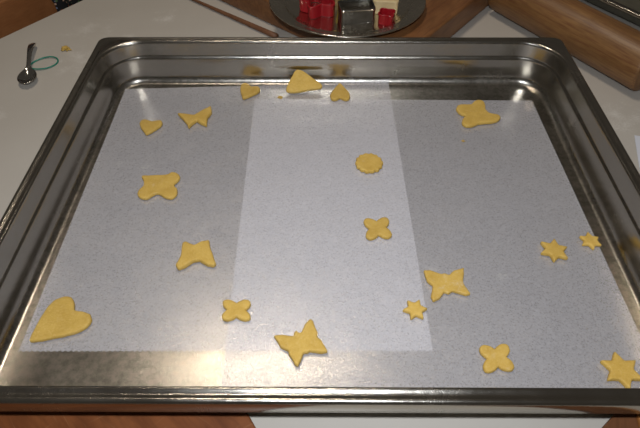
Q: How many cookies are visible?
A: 19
